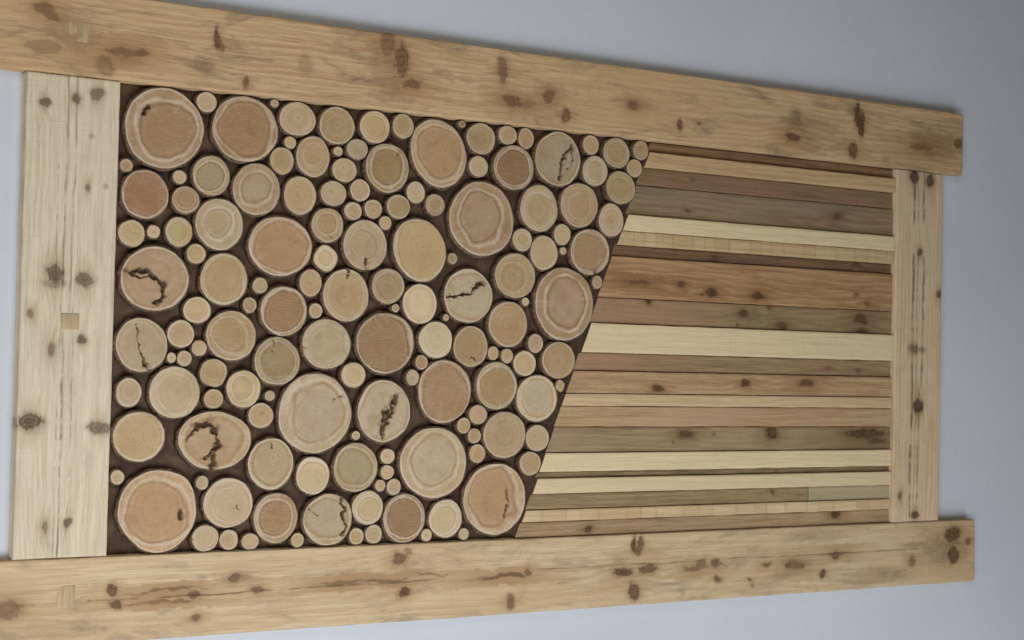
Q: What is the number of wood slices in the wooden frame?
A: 151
